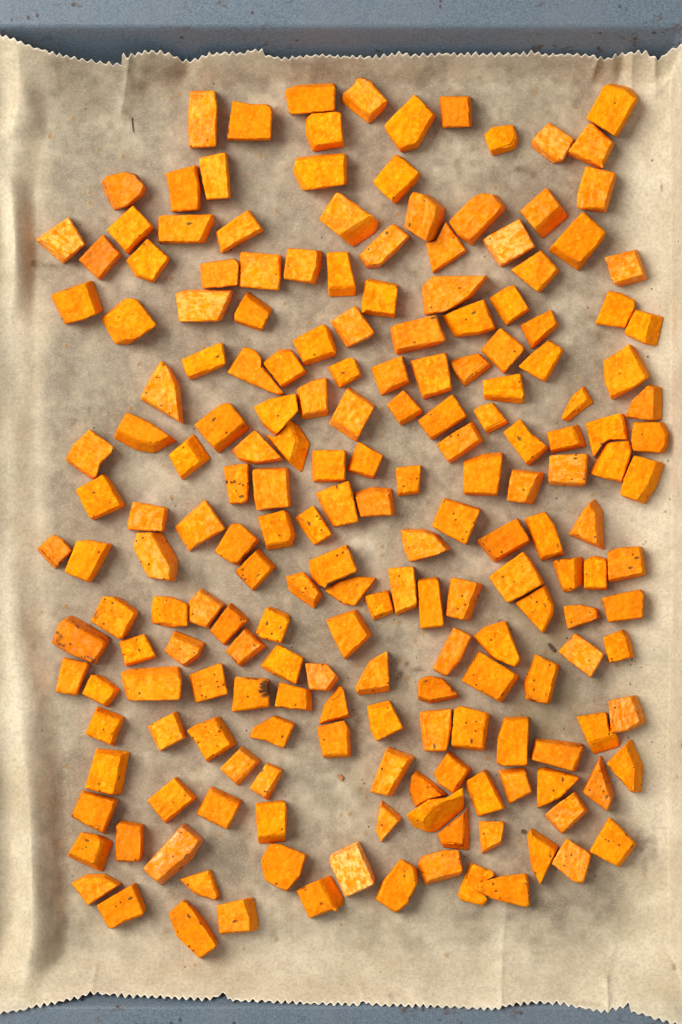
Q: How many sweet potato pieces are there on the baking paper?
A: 200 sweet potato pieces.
